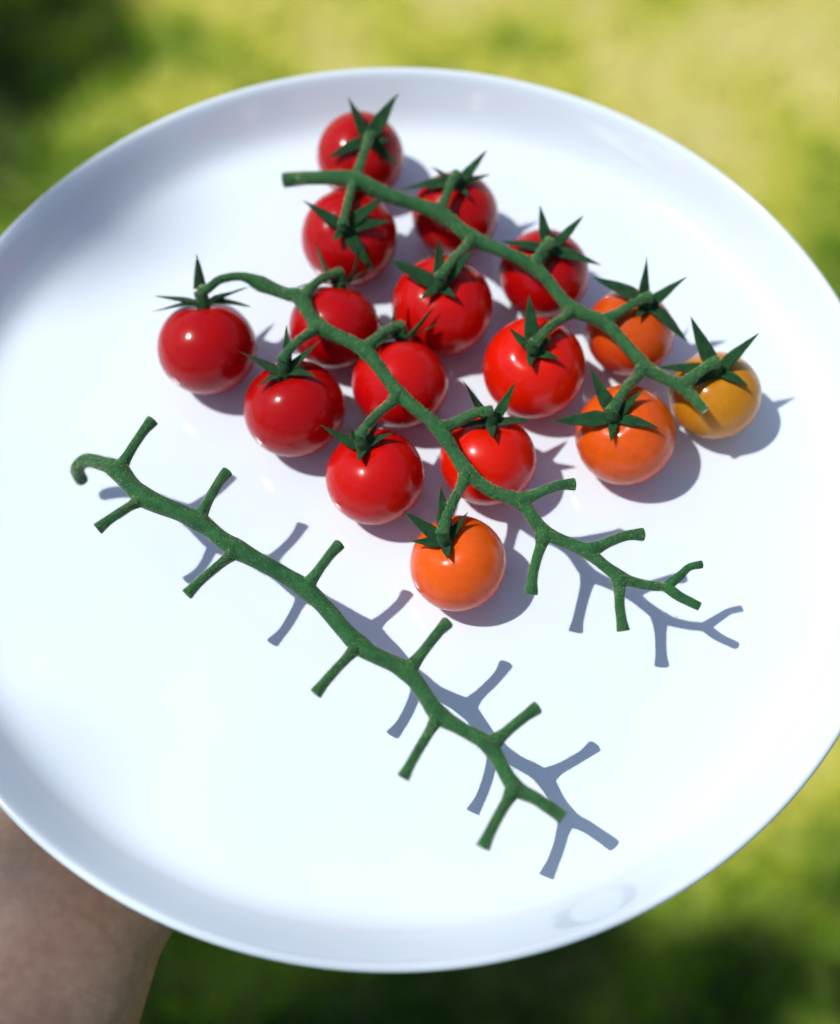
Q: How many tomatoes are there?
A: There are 16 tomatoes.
